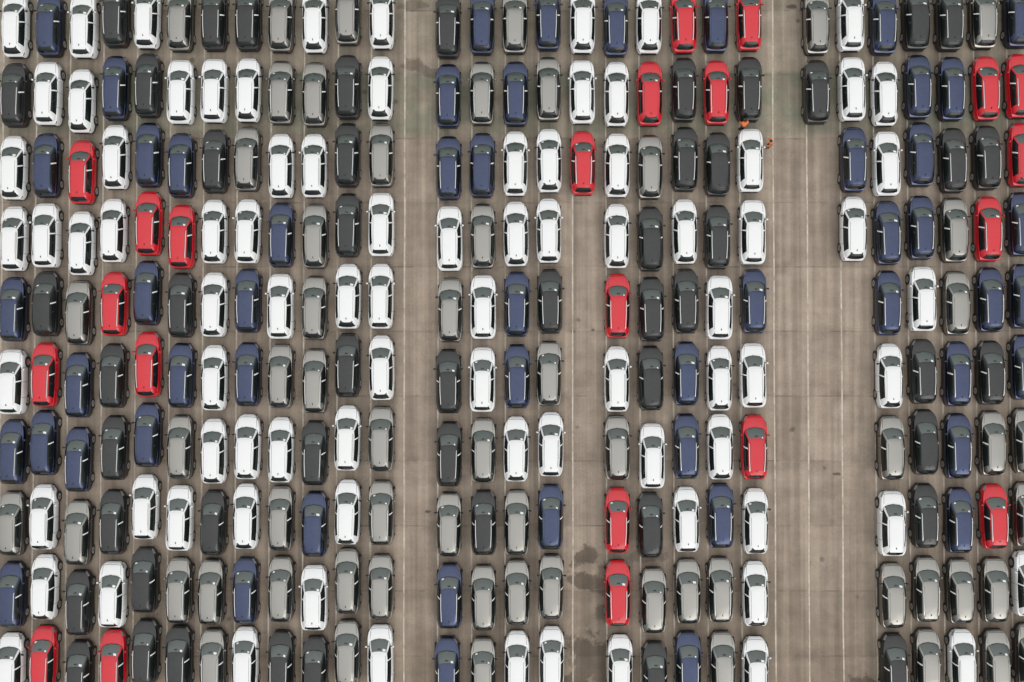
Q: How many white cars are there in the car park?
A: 85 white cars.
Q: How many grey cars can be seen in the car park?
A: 59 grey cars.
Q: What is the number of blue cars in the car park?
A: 53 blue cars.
